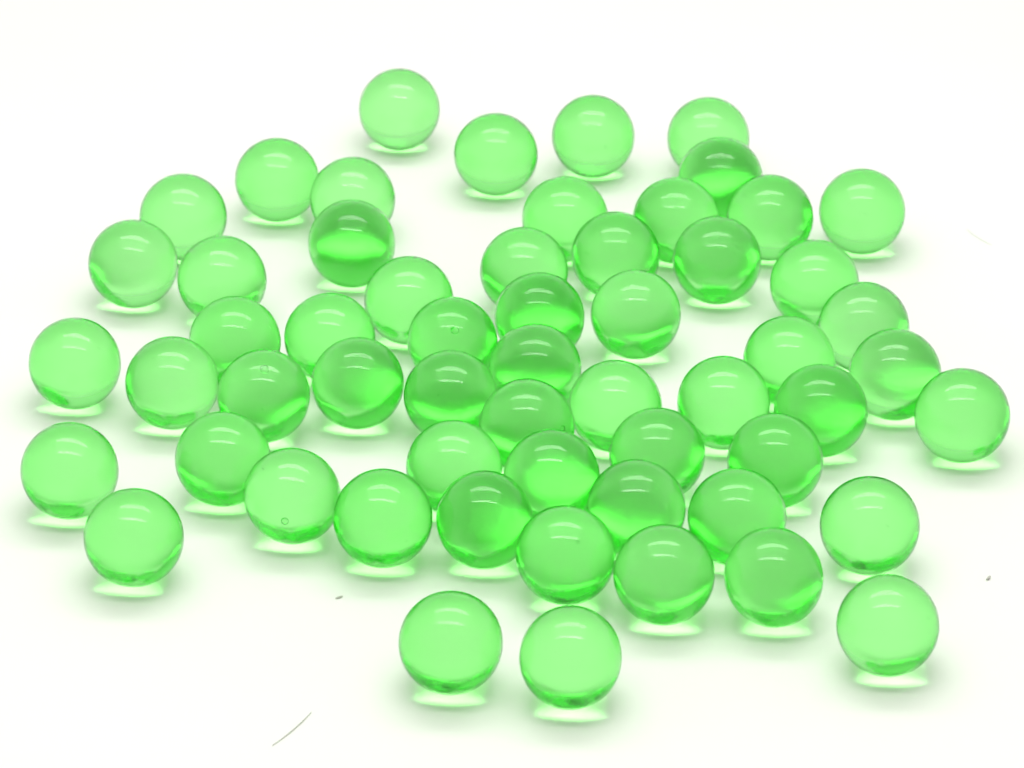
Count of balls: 58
